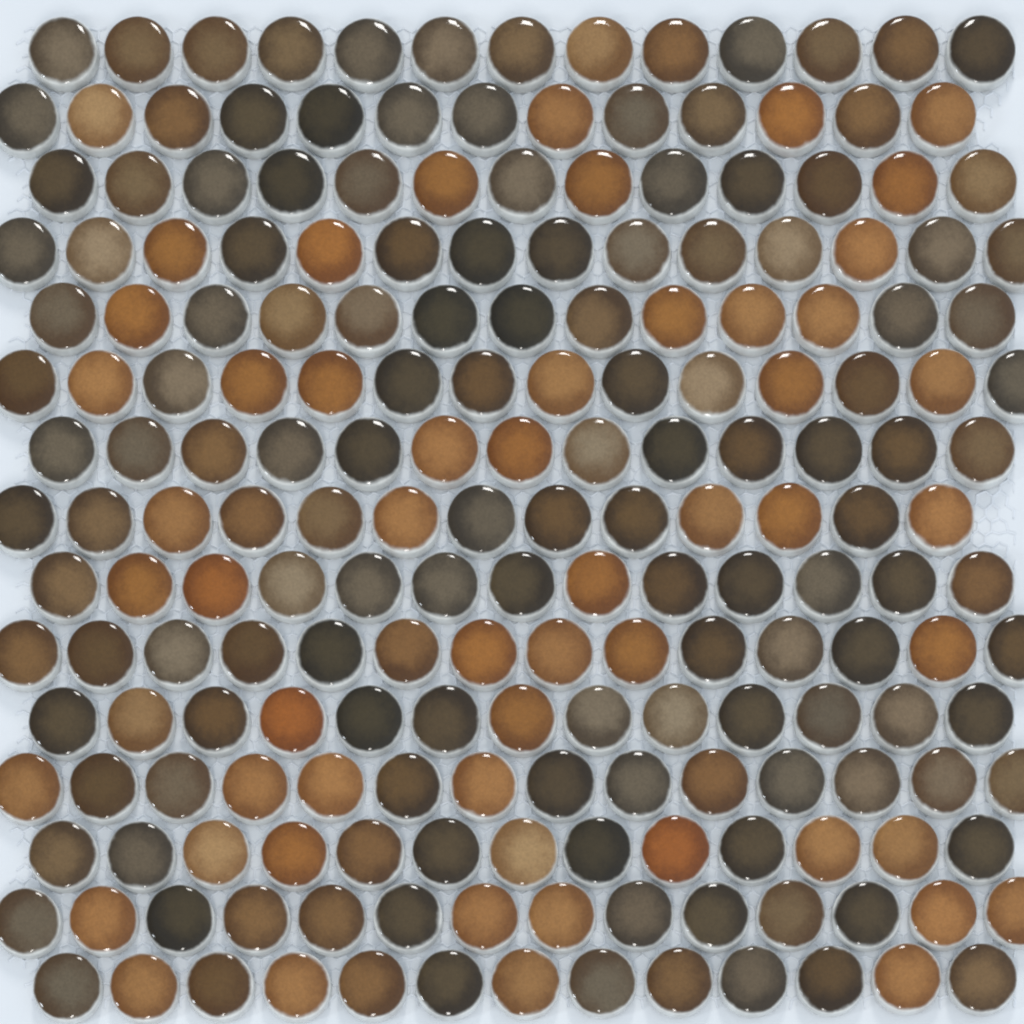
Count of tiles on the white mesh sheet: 200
